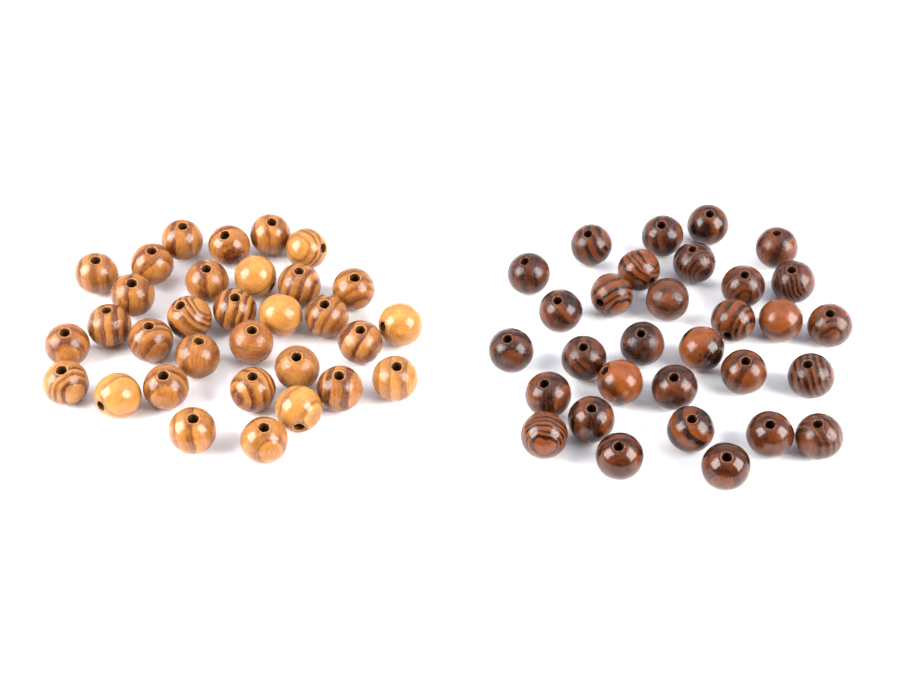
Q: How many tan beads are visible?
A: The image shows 32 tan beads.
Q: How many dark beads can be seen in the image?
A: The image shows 31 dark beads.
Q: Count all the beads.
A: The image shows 63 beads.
